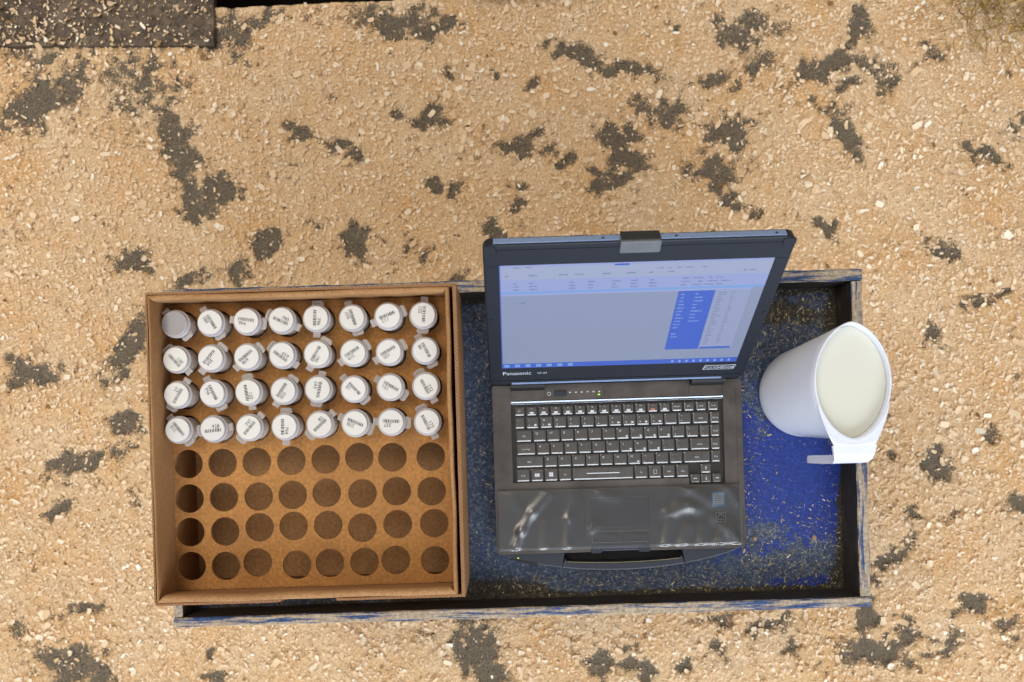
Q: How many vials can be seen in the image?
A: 32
